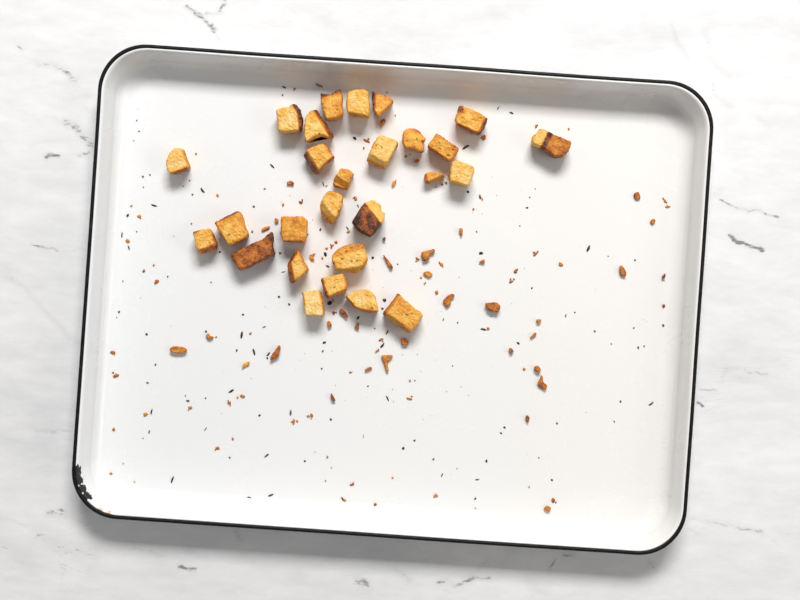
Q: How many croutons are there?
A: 27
